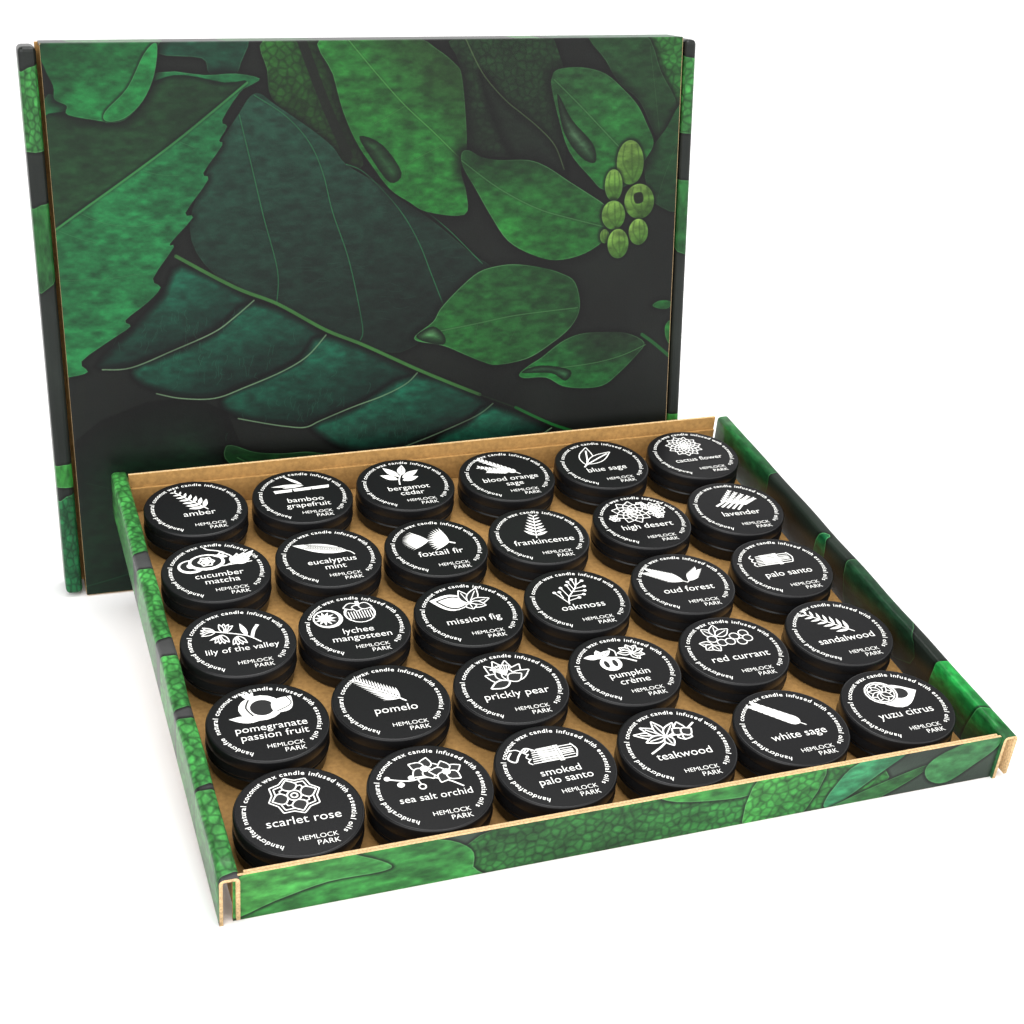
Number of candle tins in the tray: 30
